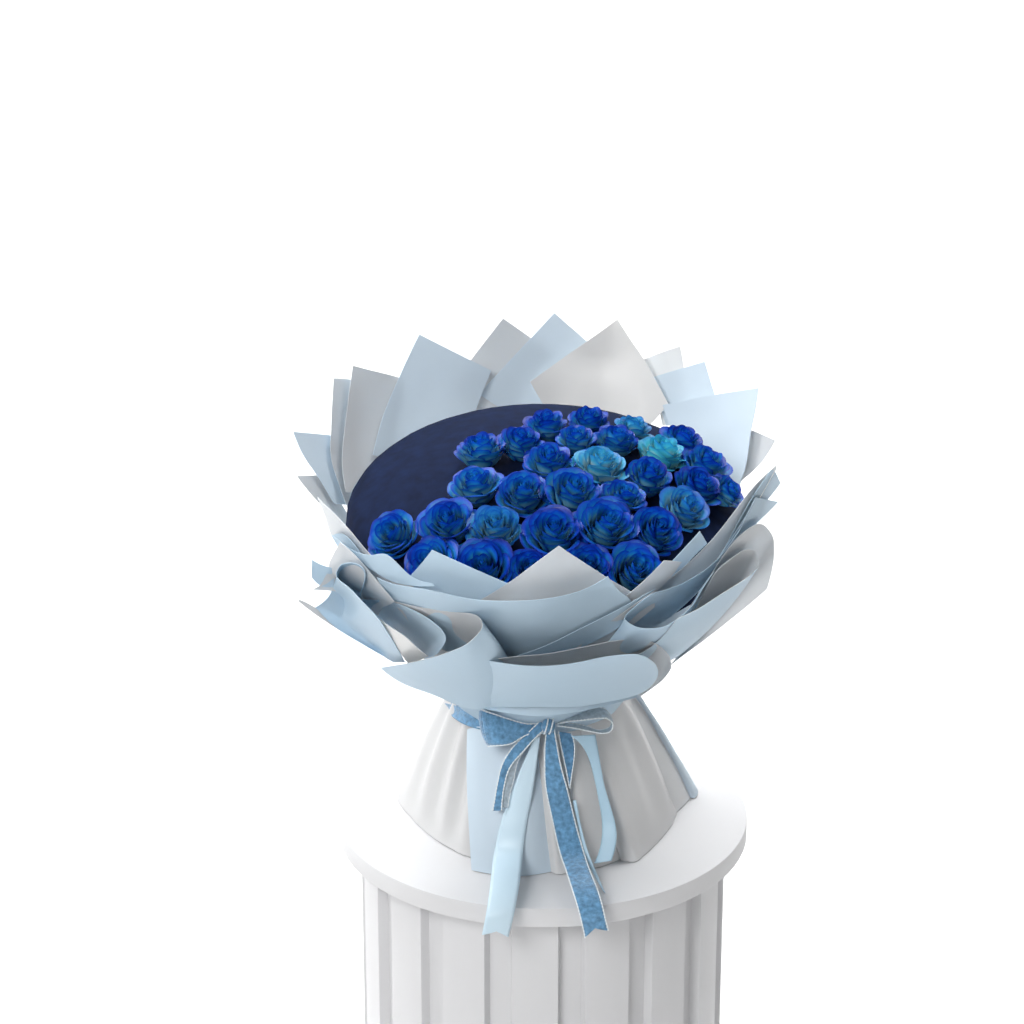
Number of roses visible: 31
